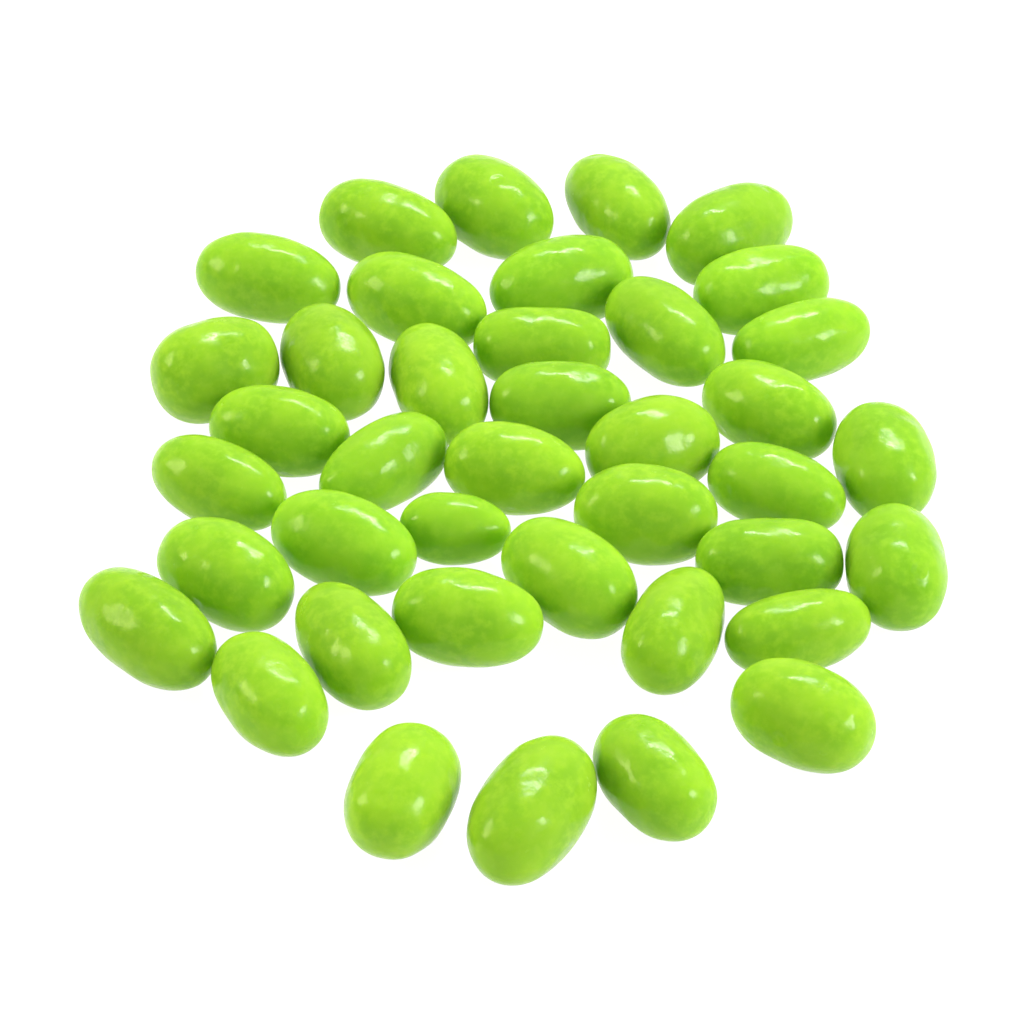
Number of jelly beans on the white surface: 40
